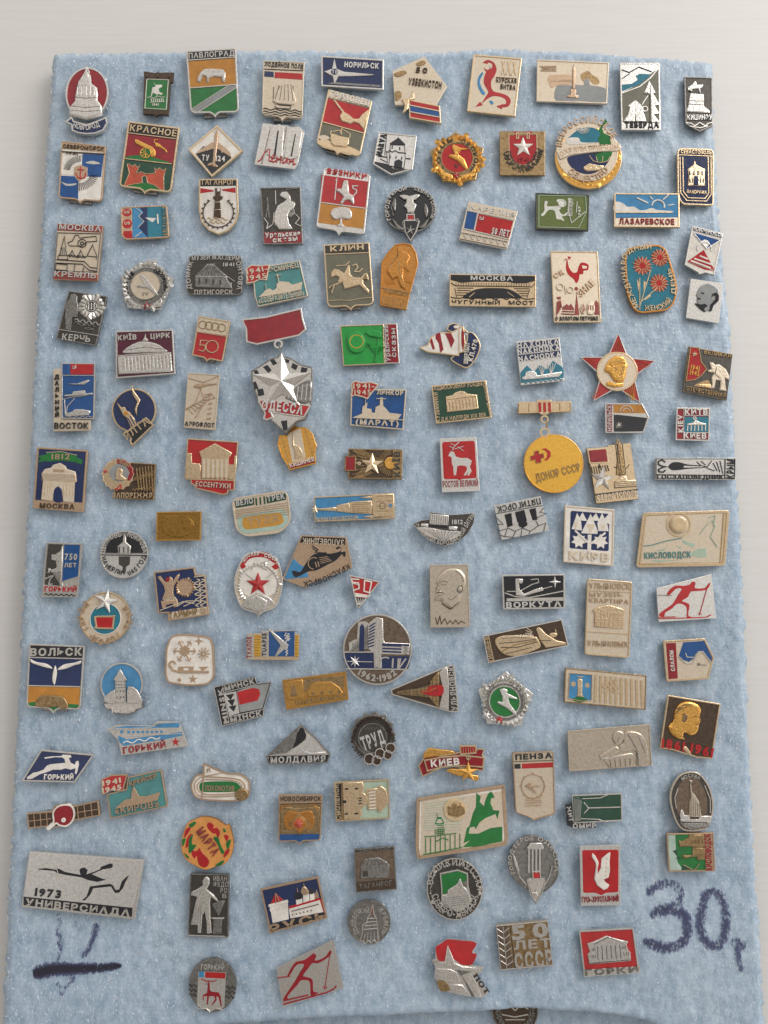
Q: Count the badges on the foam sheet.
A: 126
